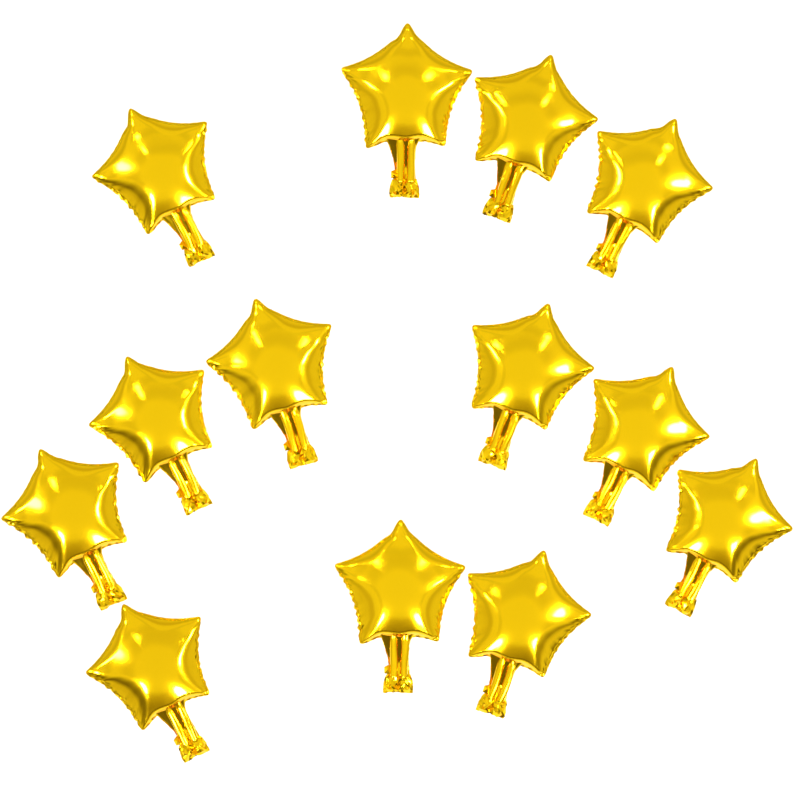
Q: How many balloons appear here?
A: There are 13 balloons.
